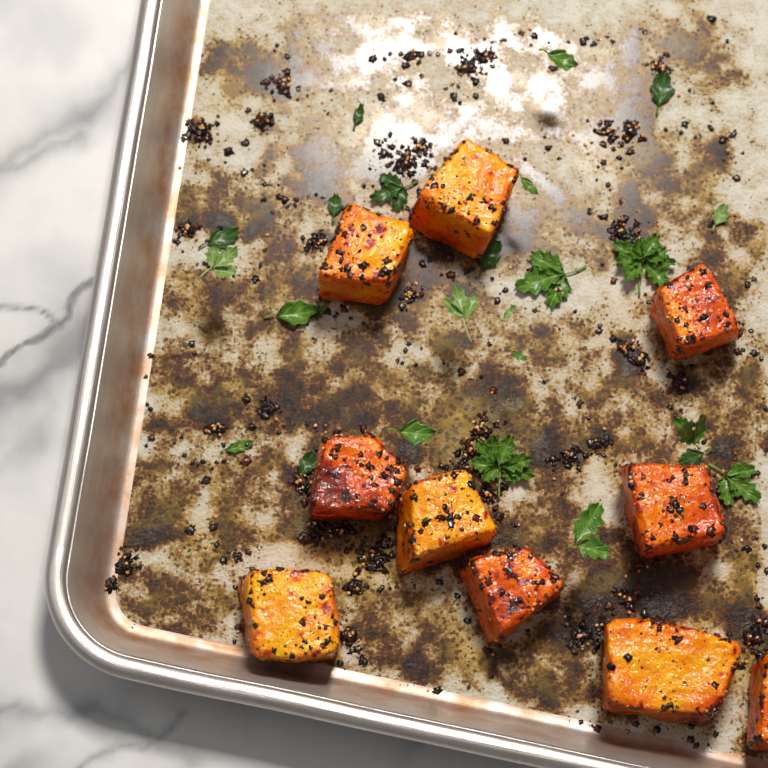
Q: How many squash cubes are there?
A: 10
